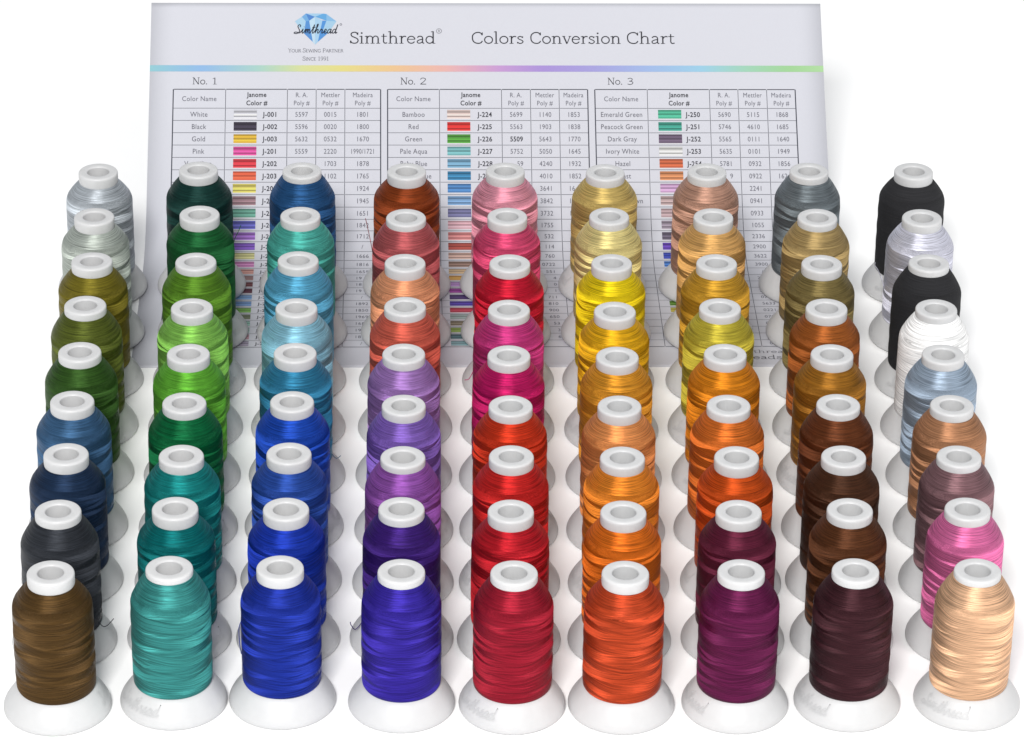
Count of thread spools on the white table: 81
